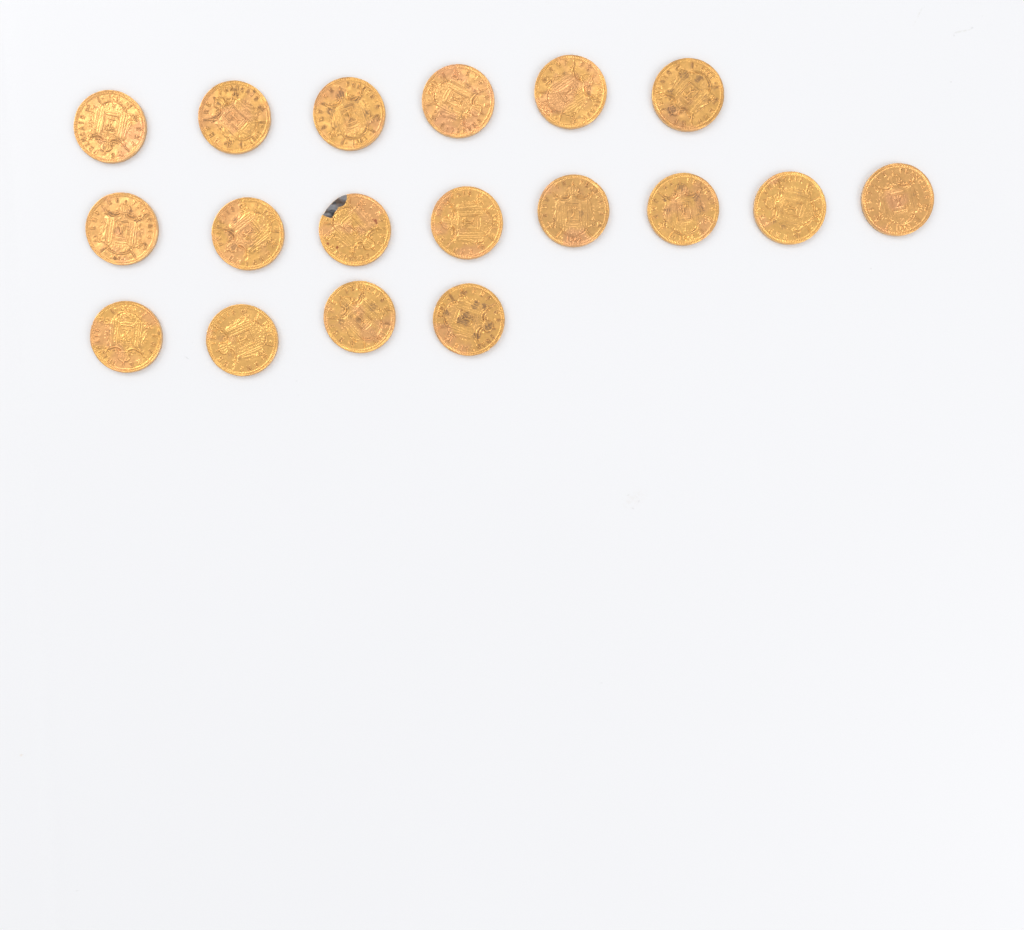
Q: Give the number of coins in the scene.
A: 18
